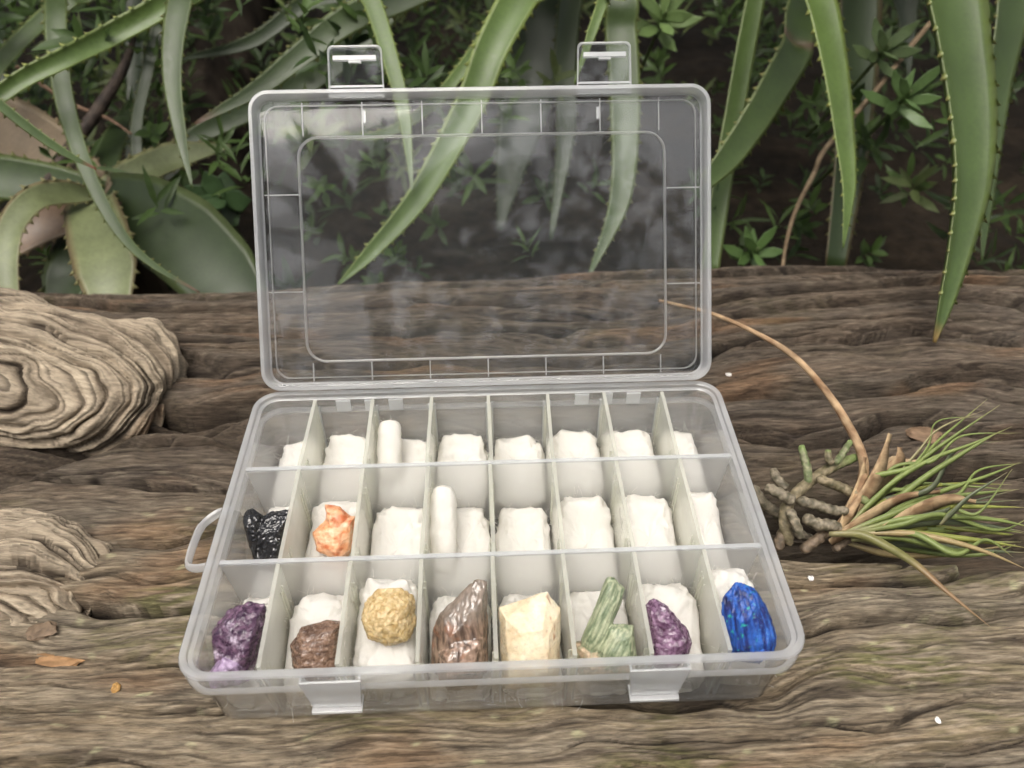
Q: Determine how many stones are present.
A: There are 10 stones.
